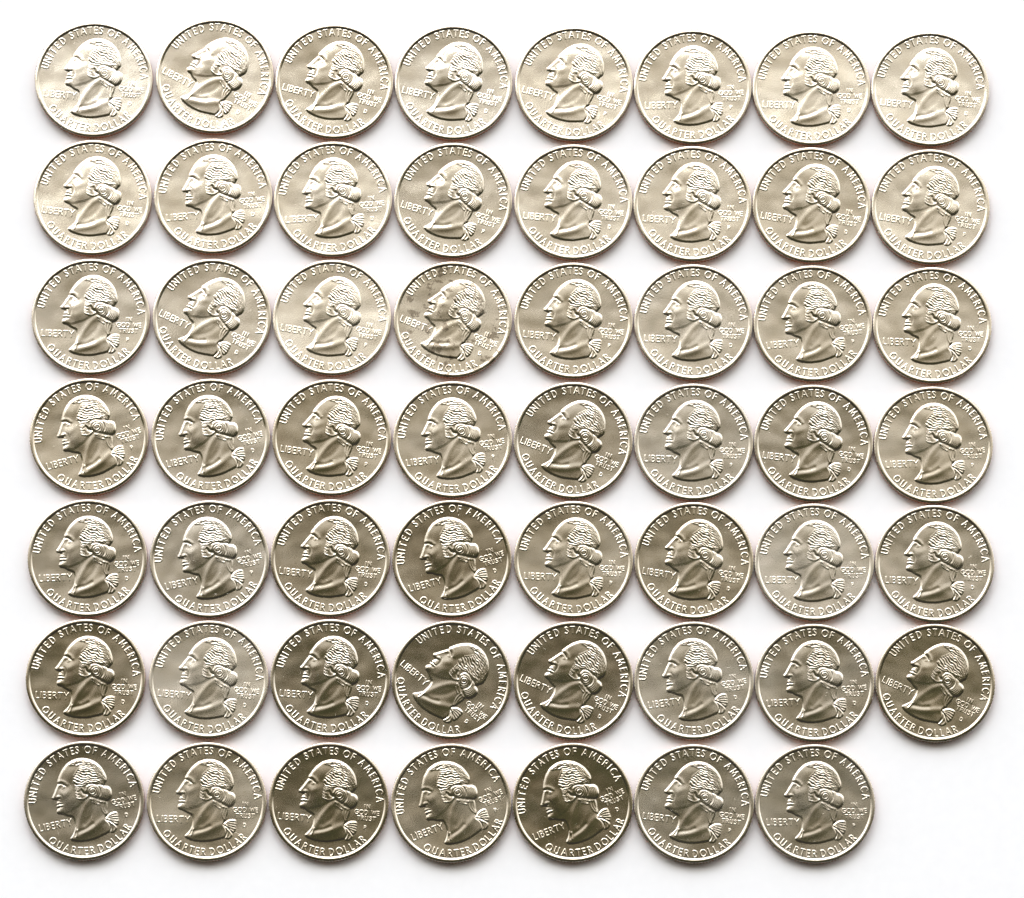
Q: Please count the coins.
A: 55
